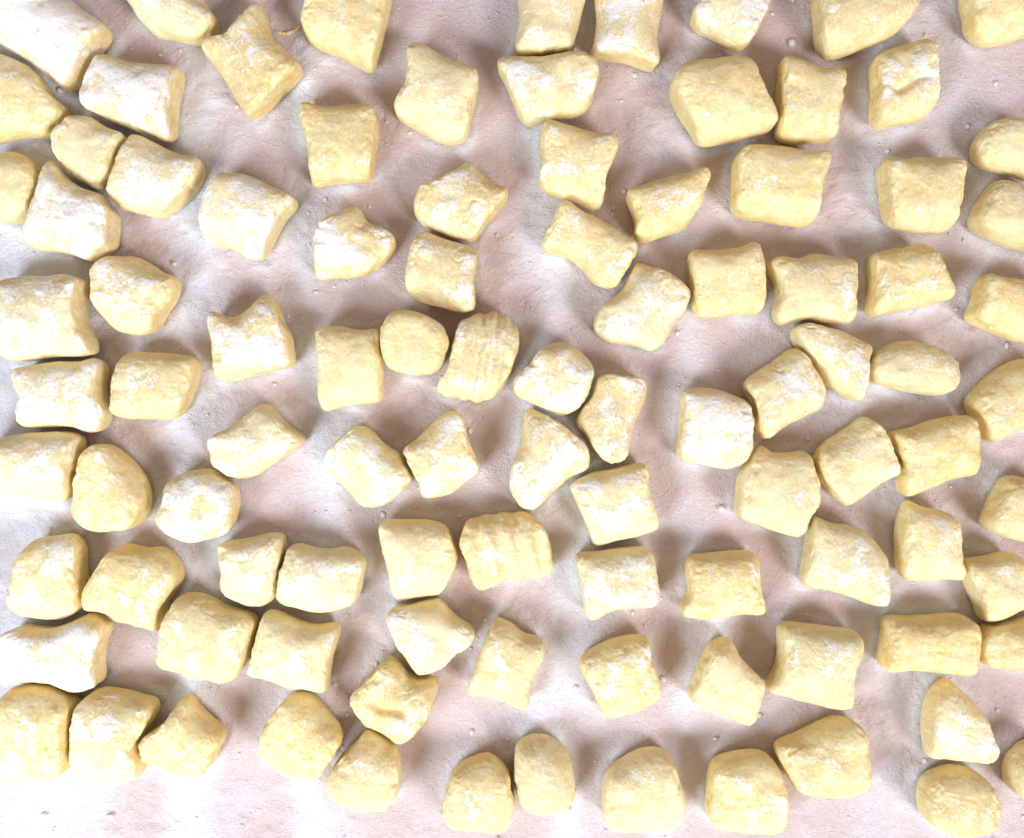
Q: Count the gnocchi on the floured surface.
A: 99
